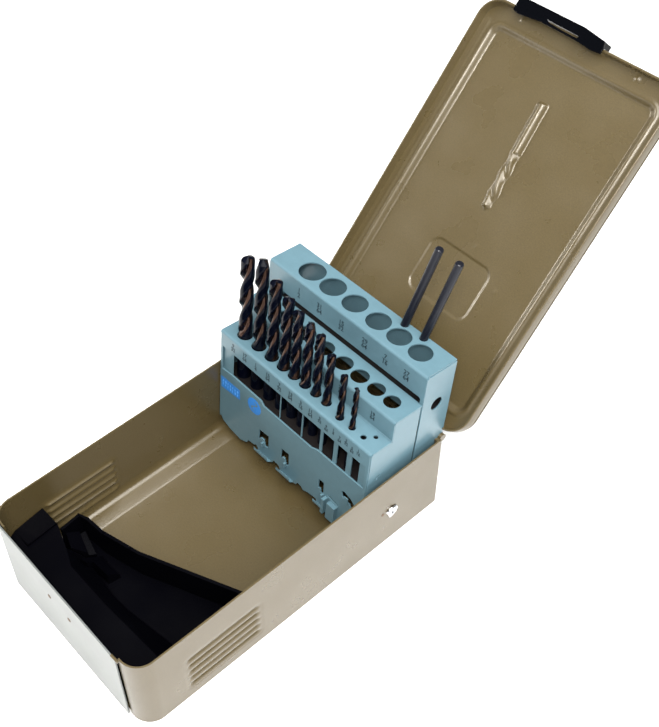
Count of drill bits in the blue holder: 10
